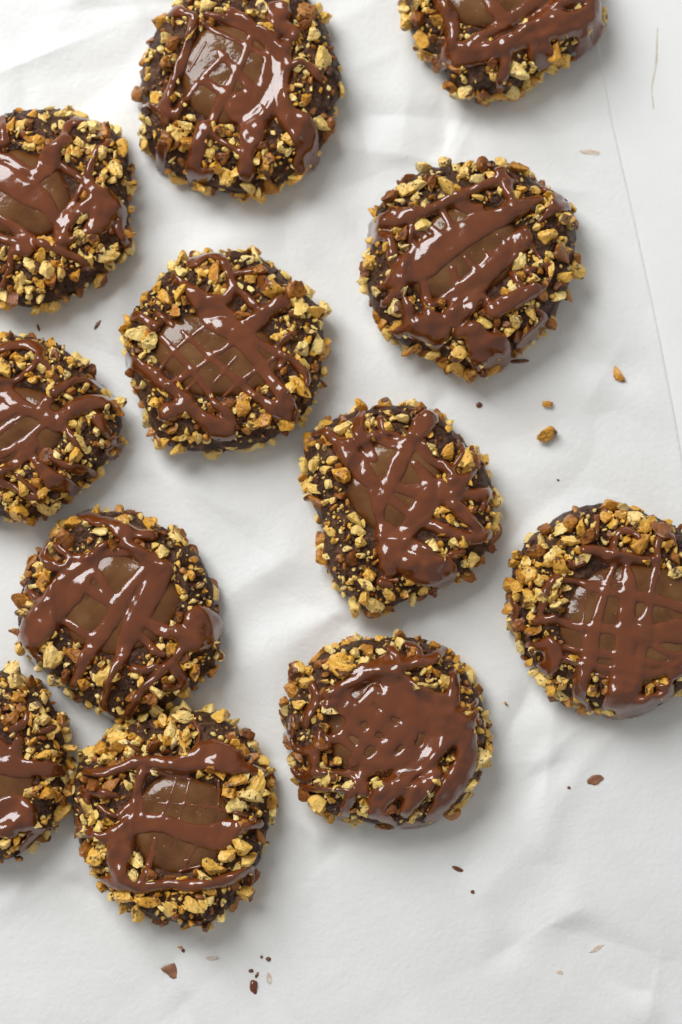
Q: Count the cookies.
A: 12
